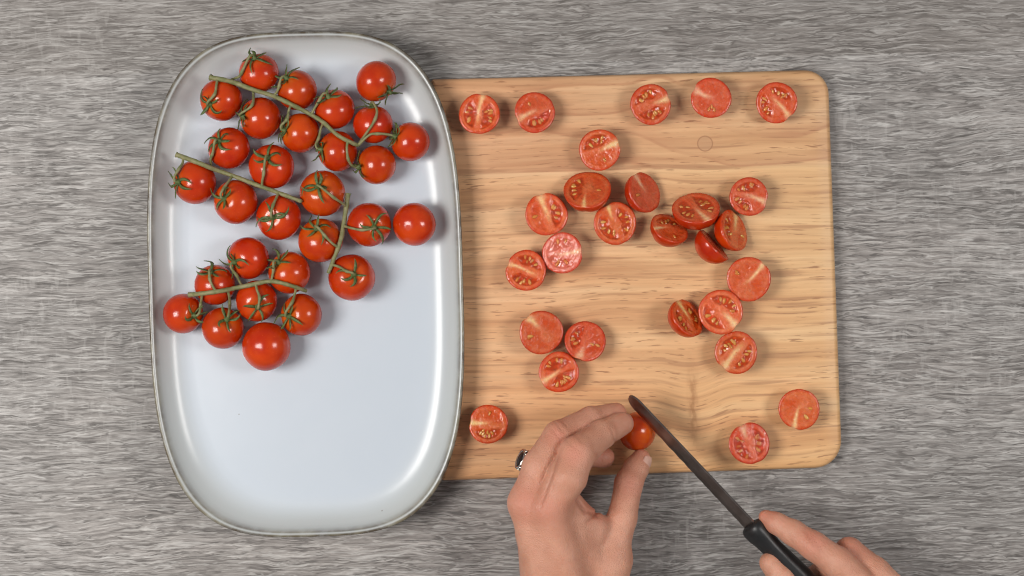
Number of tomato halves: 27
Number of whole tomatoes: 30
